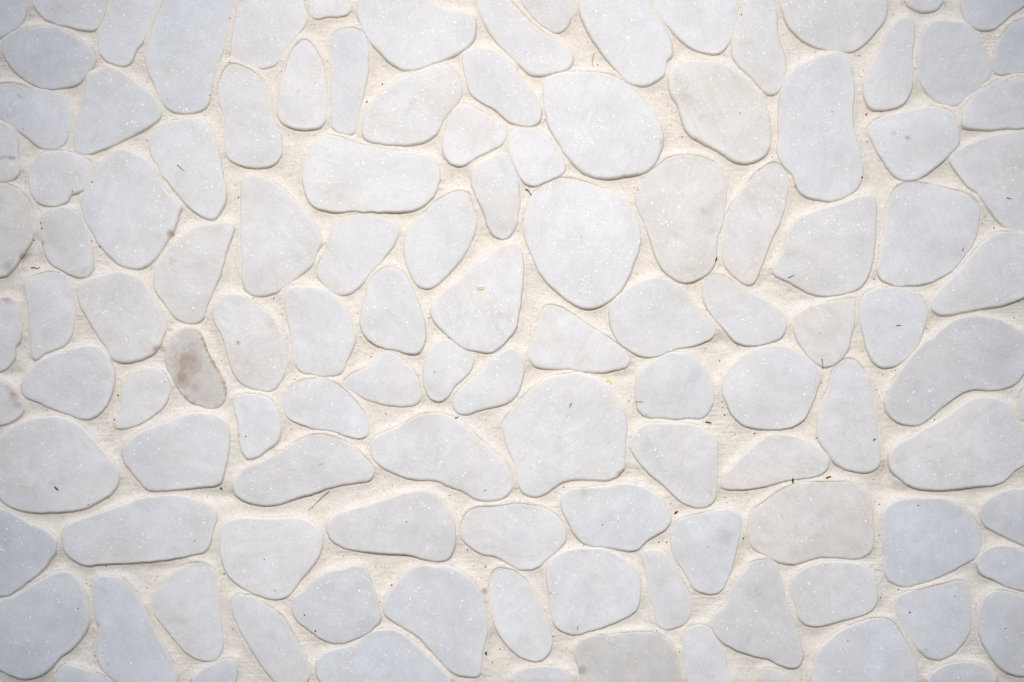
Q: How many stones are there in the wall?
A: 119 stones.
